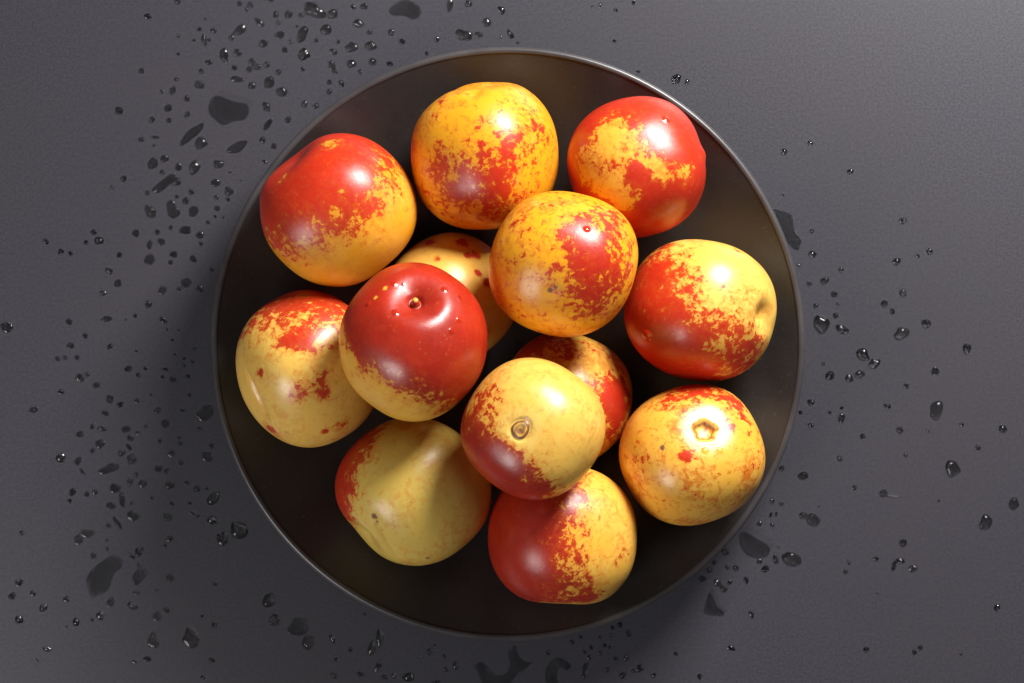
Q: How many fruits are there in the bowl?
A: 13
